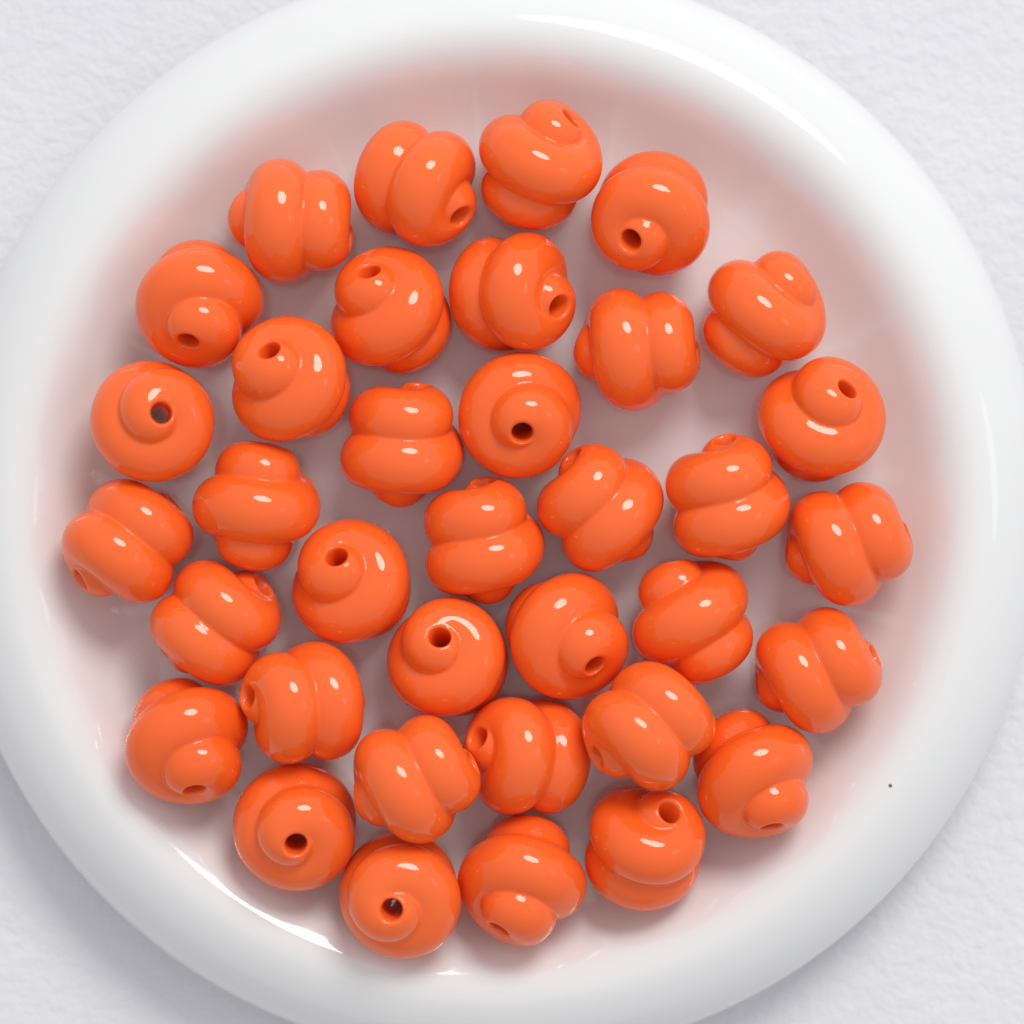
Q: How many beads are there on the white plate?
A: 36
